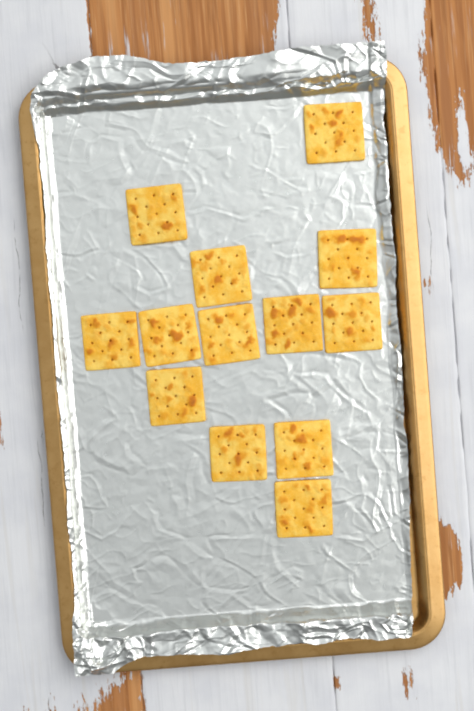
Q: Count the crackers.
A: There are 13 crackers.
